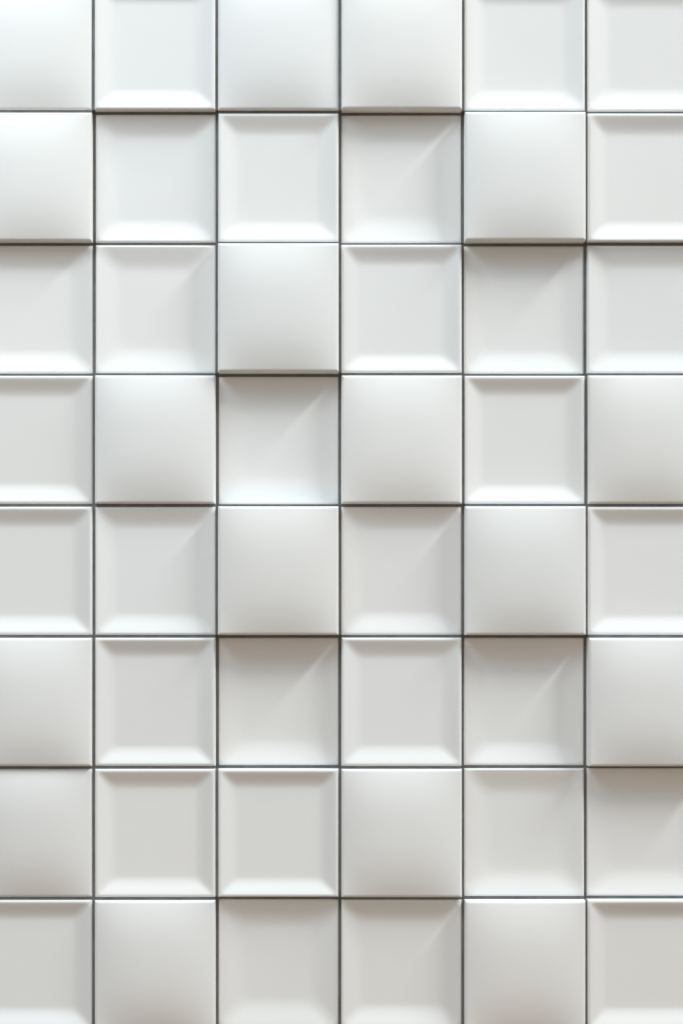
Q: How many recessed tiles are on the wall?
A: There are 31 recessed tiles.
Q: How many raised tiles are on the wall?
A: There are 17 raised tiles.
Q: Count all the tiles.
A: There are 48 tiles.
